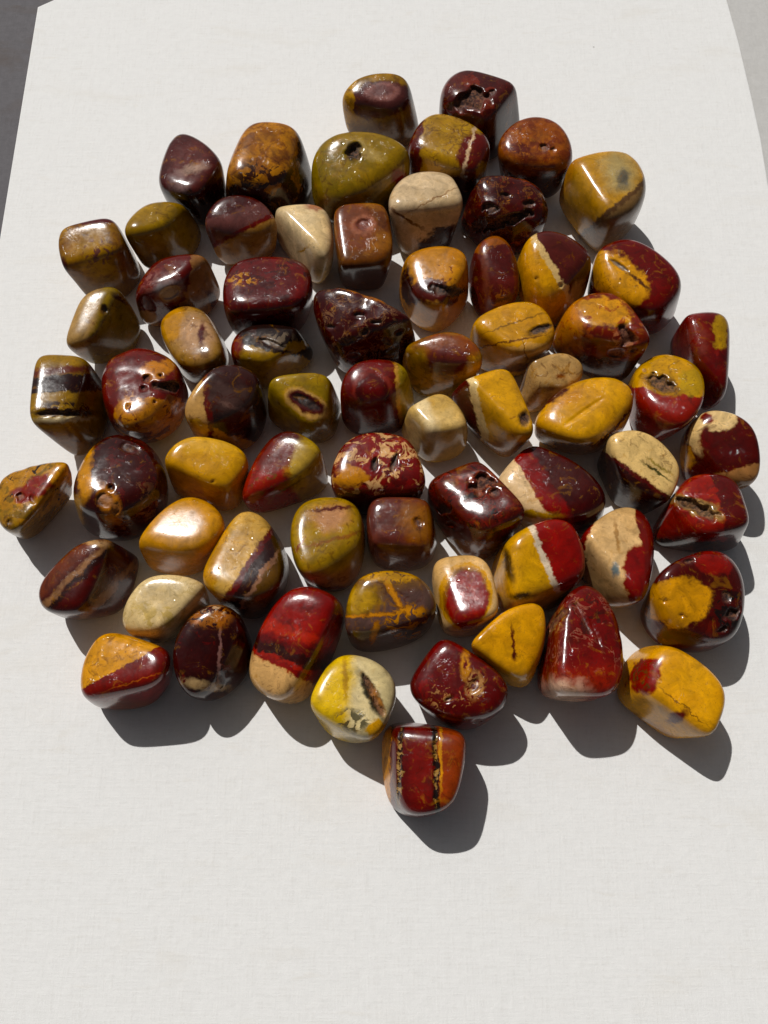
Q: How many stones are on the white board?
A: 69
